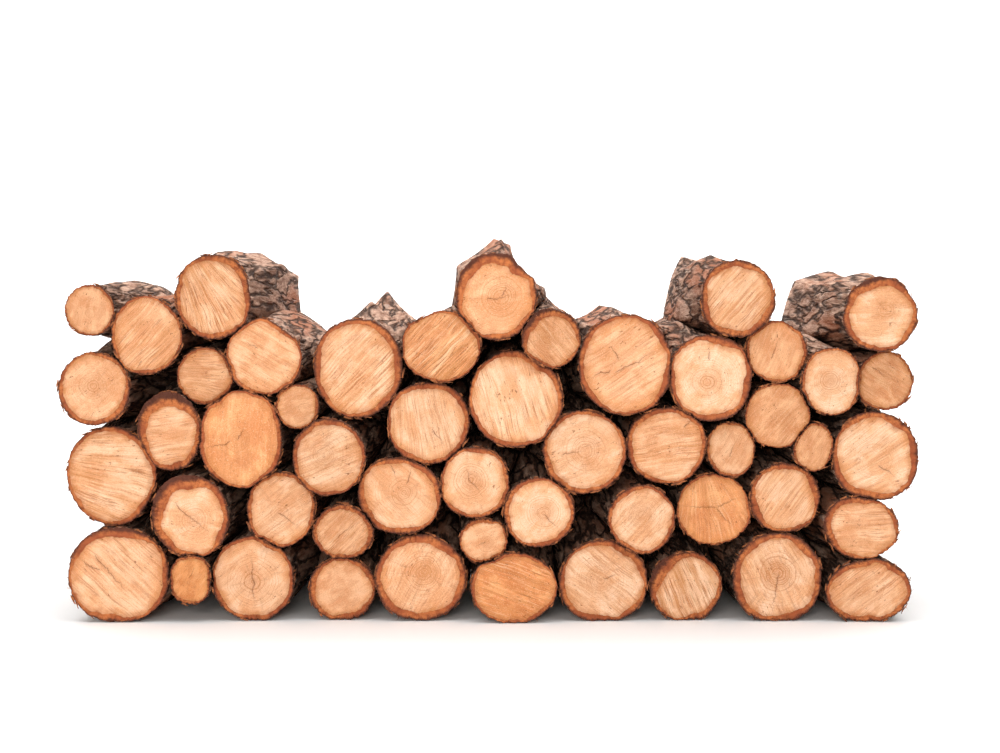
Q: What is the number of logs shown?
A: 51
